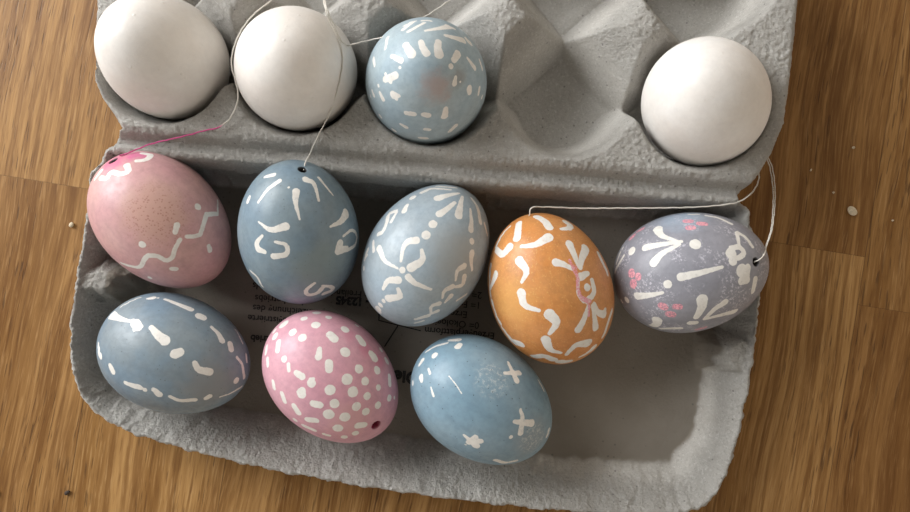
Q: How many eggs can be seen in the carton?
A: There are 12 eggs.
